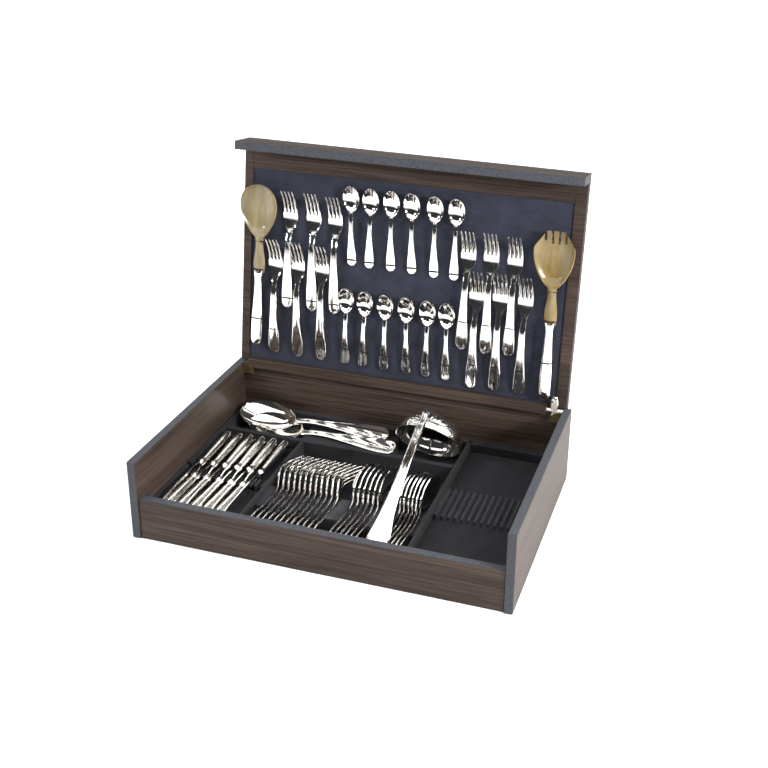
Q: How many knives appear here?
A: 11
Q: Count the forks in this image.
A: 24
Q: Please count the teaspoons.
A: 12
